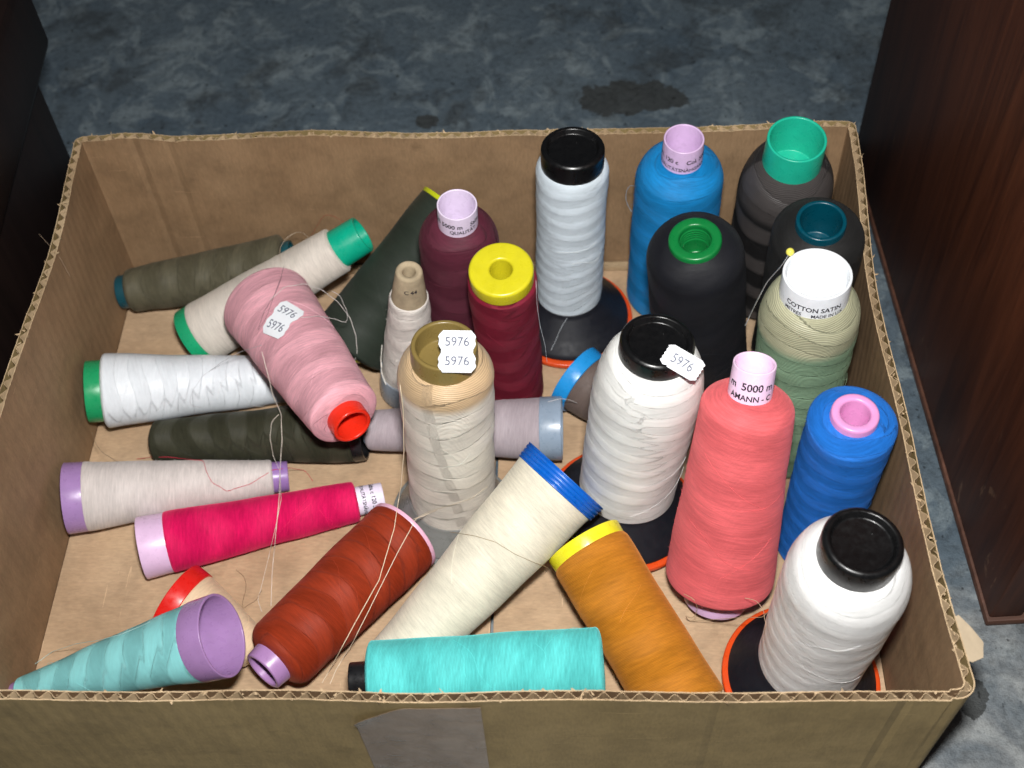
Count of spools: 30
